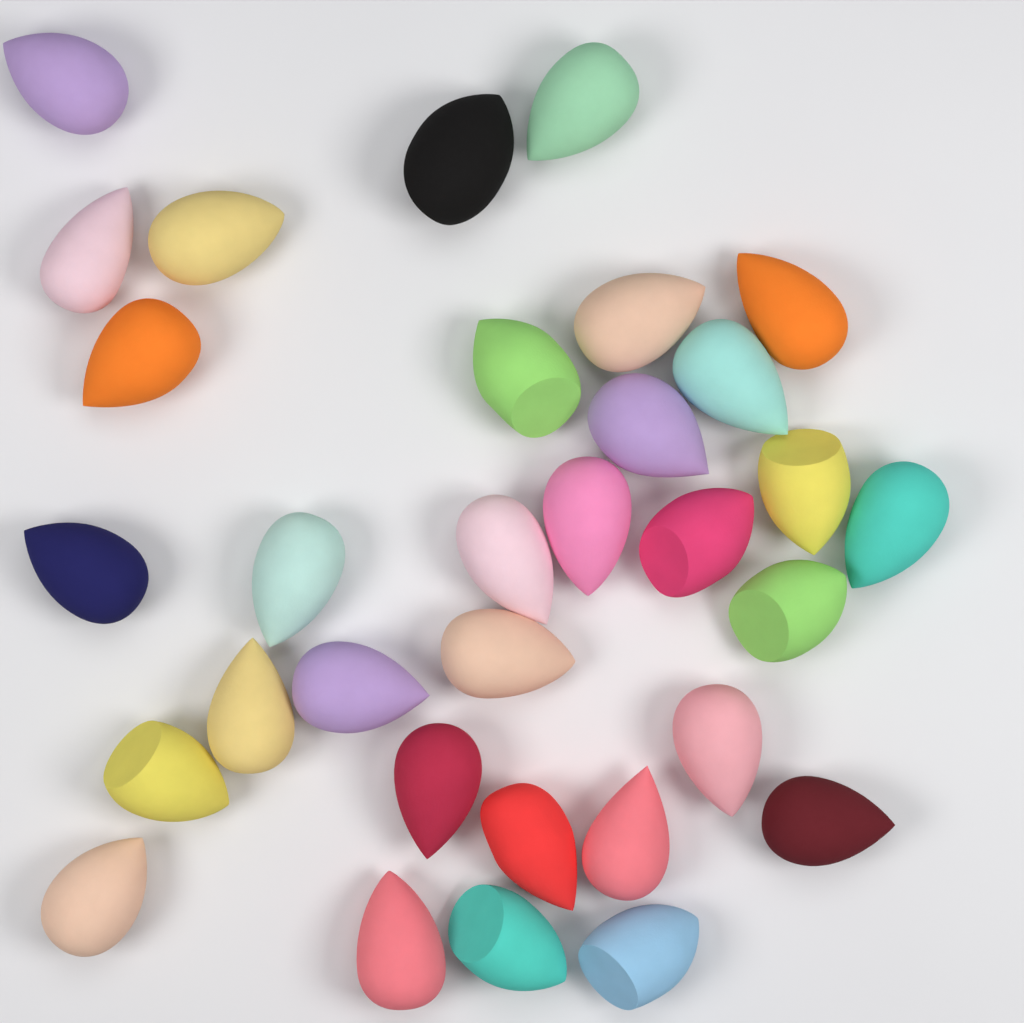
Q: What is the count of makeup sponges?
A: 32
